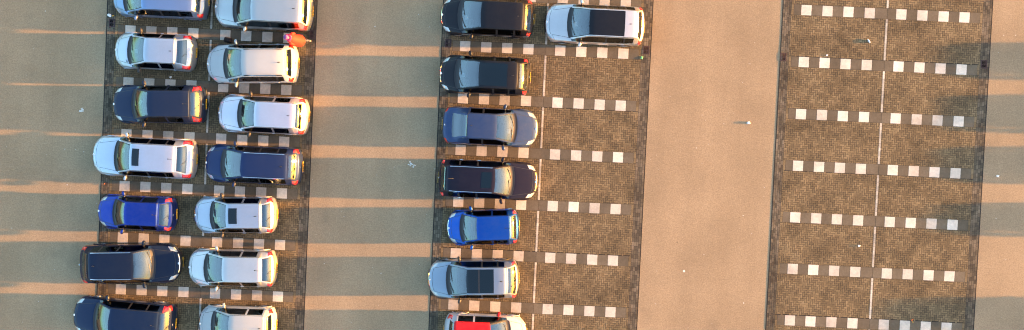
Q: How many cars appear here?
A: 22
